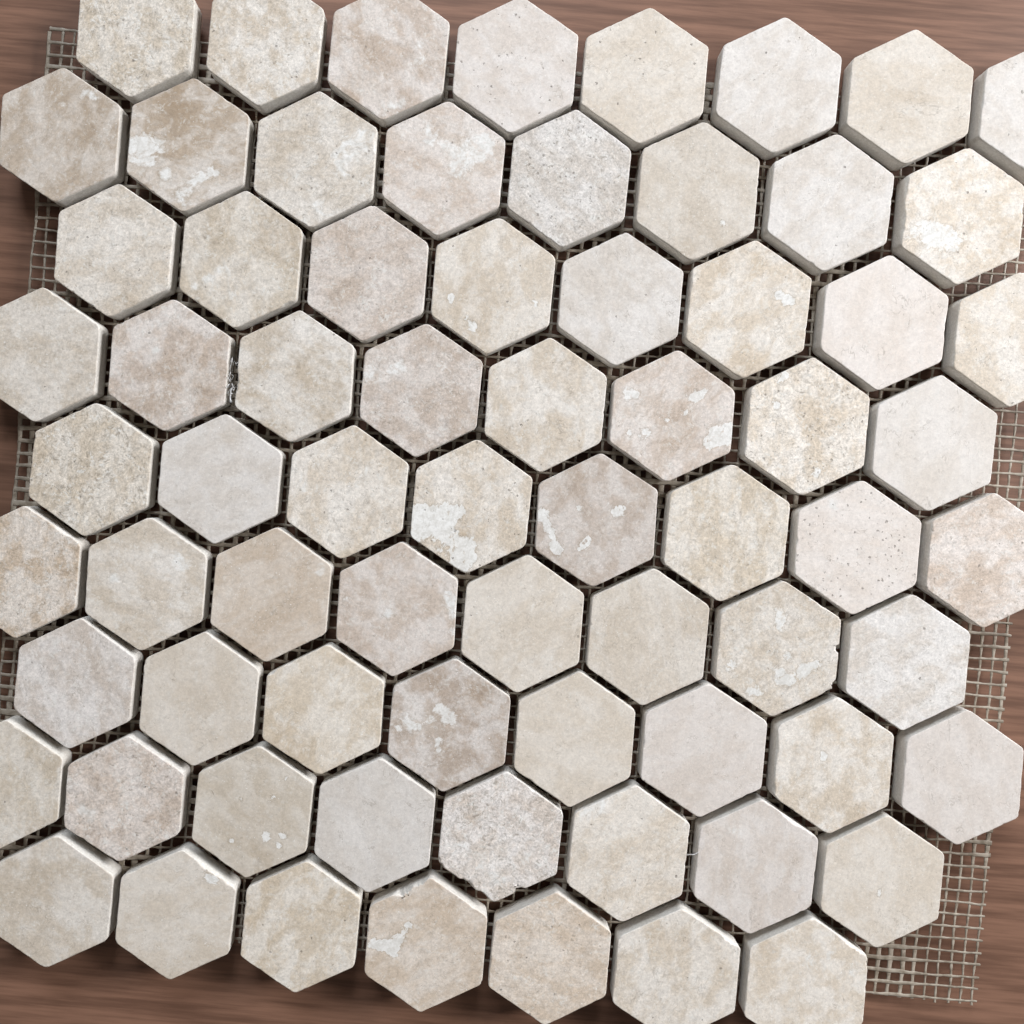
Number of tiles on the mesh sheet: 71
